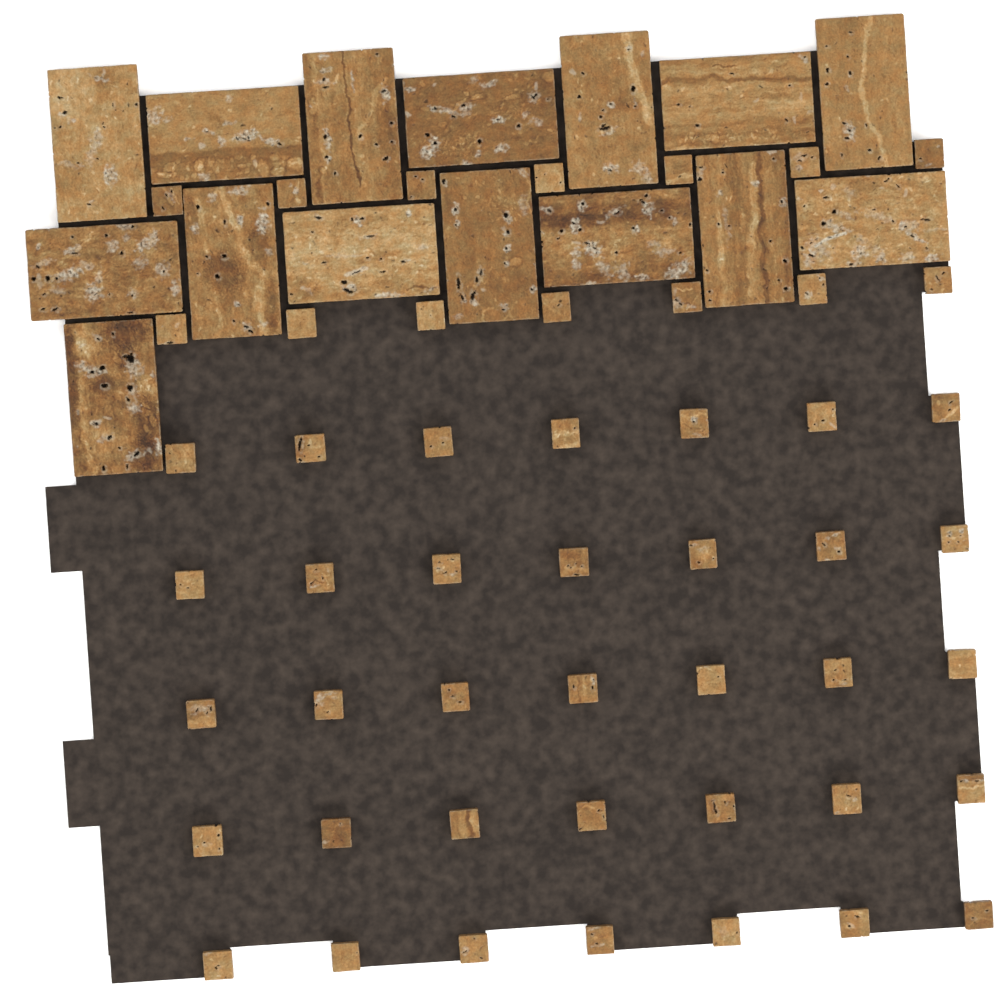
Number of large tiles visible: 15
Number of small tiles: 49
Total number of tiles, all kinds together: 64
